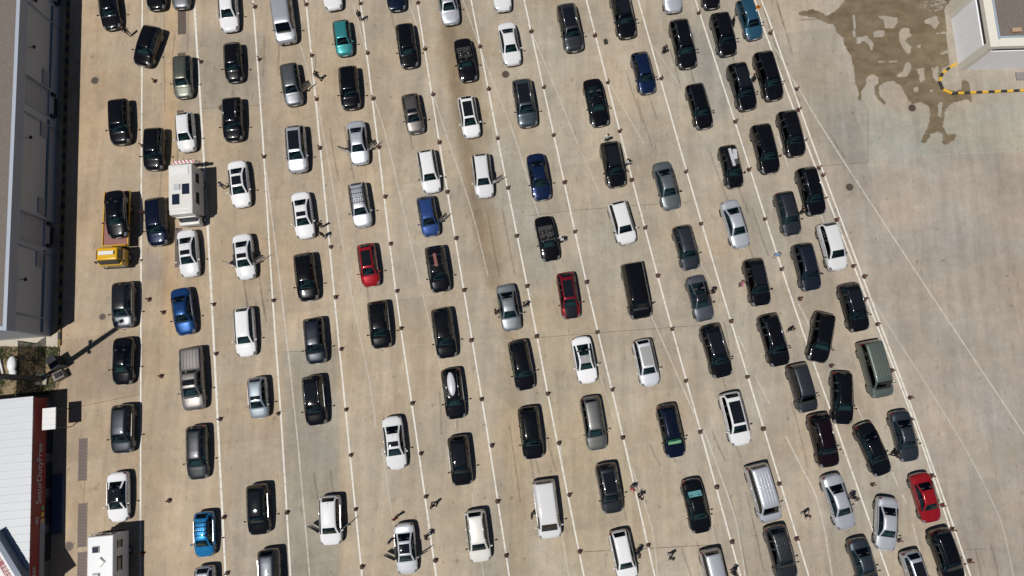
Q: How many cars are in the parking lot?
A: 124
